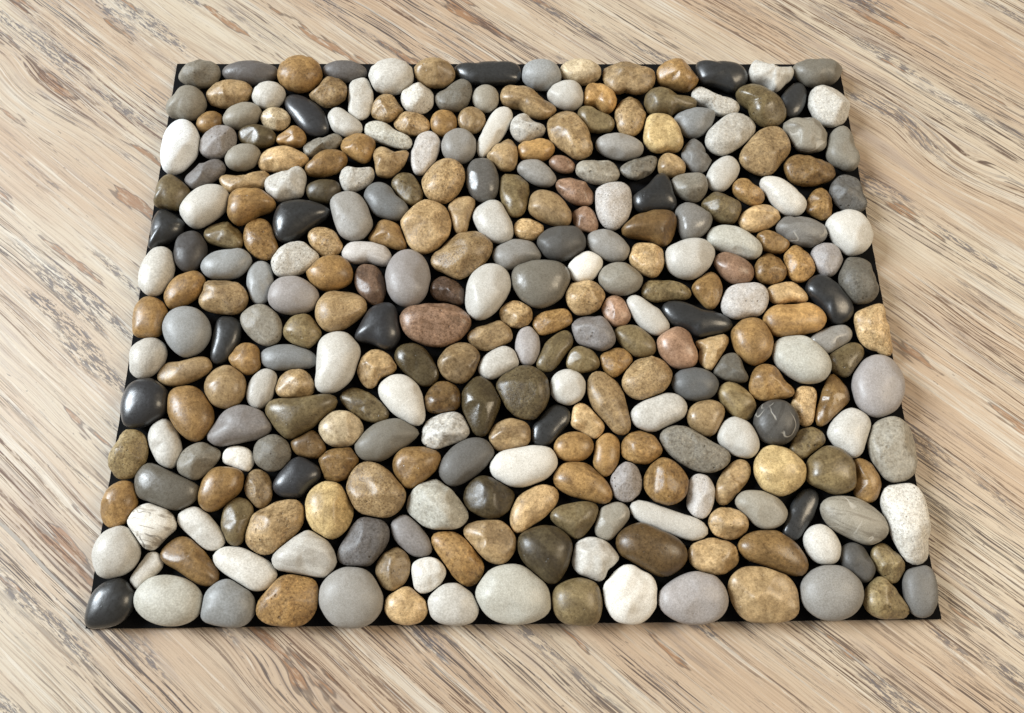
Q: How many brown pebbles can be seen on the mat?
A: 150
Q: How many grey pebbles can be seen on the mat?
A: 71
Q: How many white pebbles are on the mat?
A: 63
